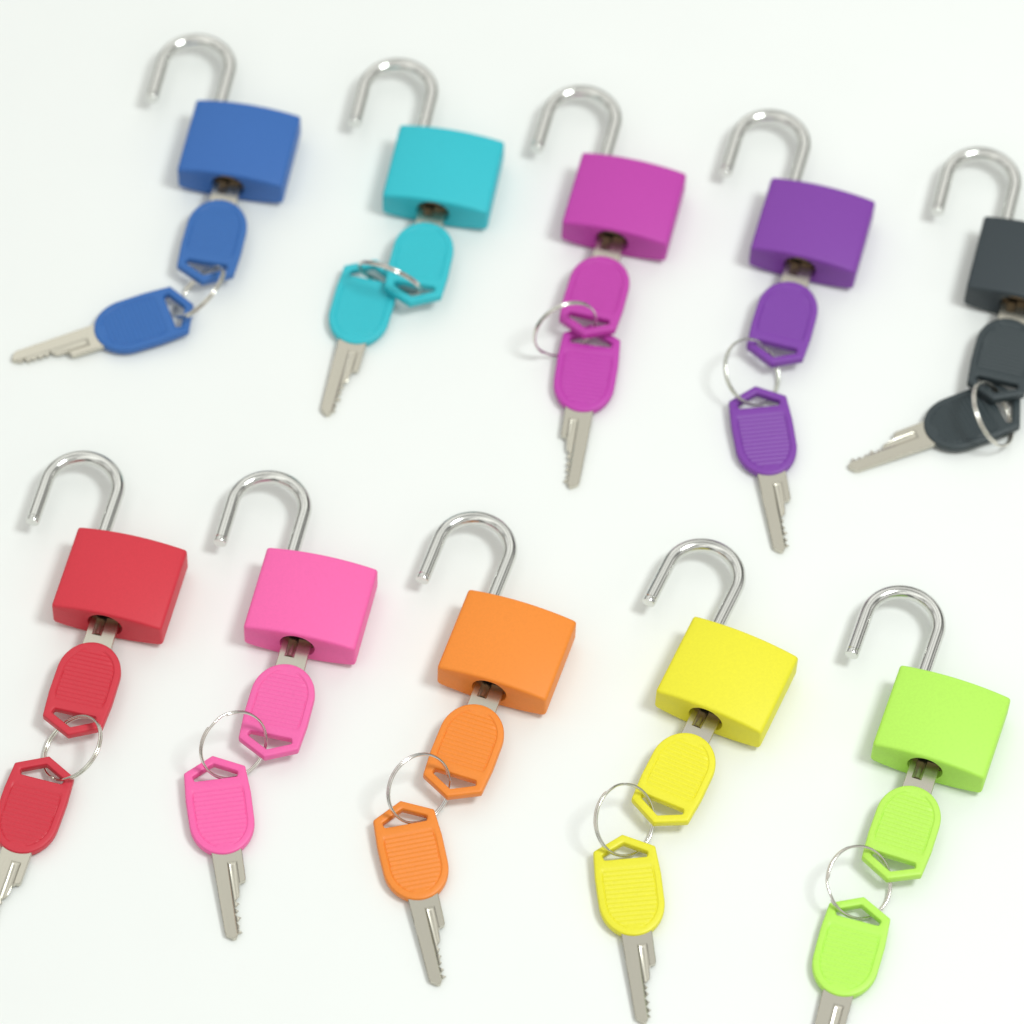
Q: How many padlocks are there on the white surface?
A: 10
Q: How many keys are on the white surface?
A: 20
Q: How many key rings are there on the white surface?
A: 10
